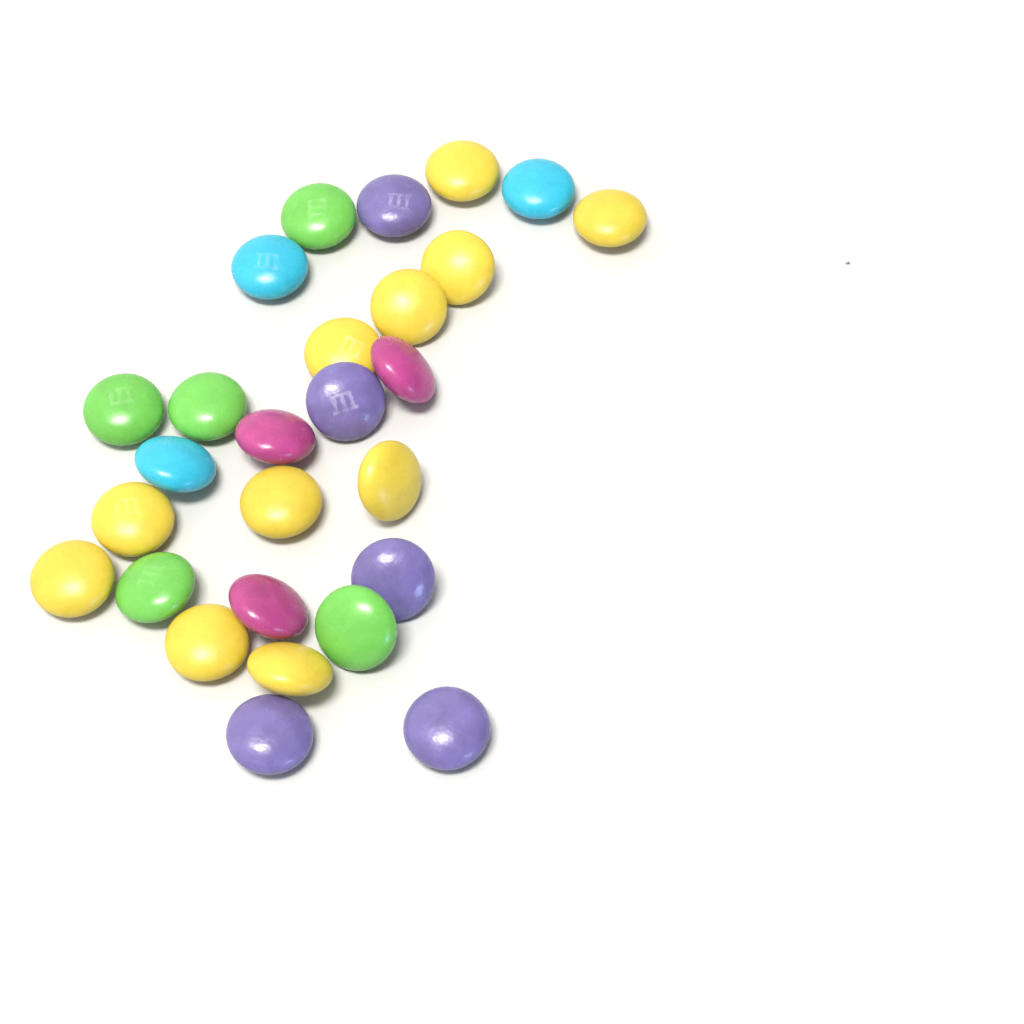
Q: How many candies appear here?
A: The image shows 27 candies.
